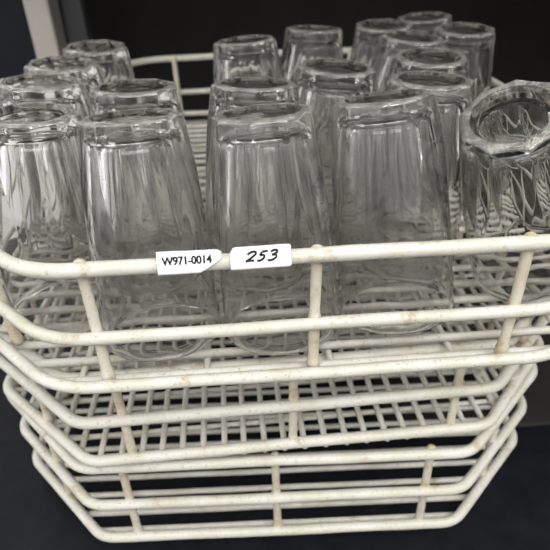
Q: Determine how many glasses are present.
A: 19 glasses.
